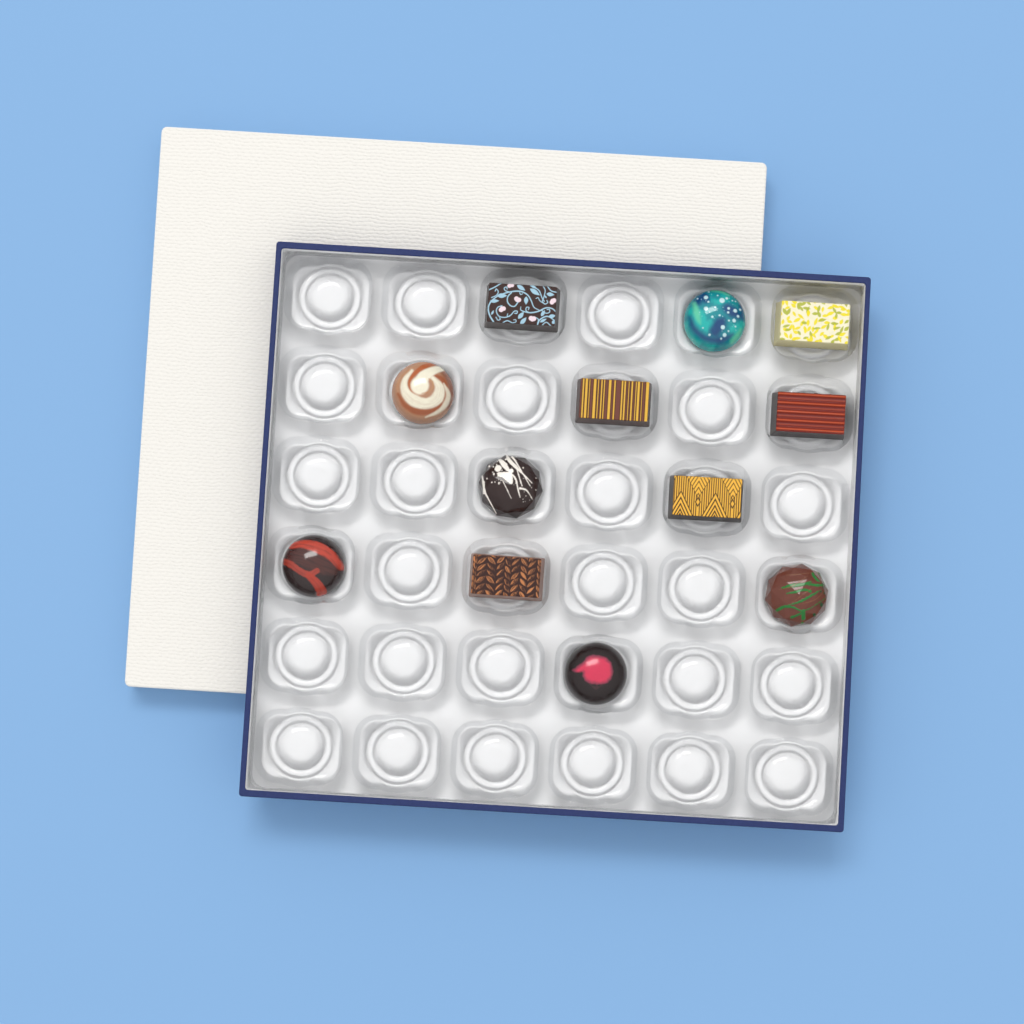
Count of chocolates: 12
